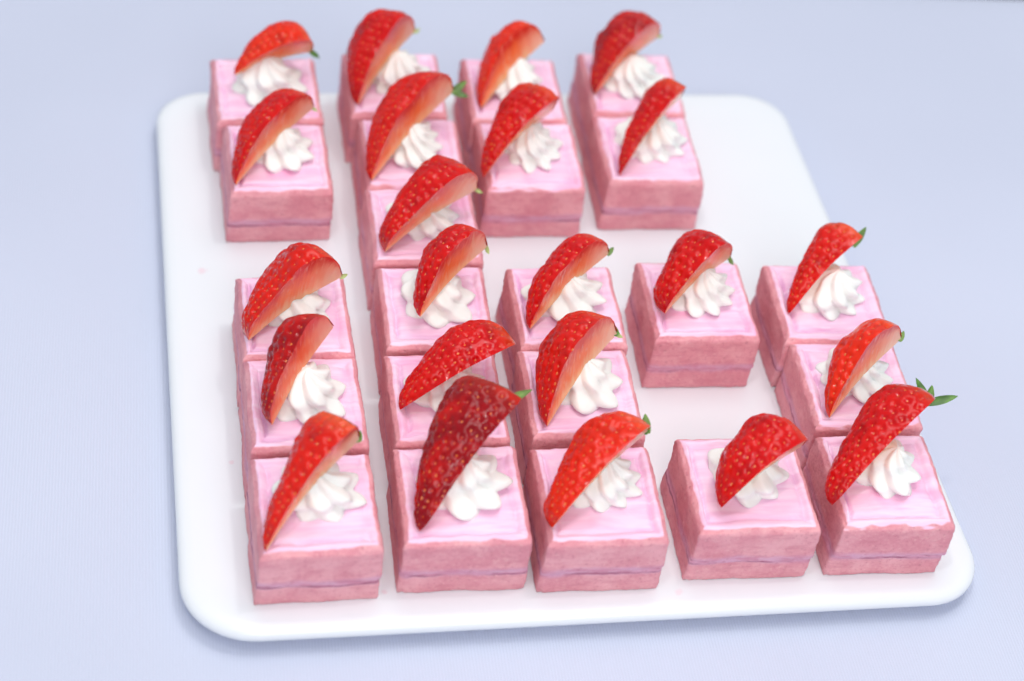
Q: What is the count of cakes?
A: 23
